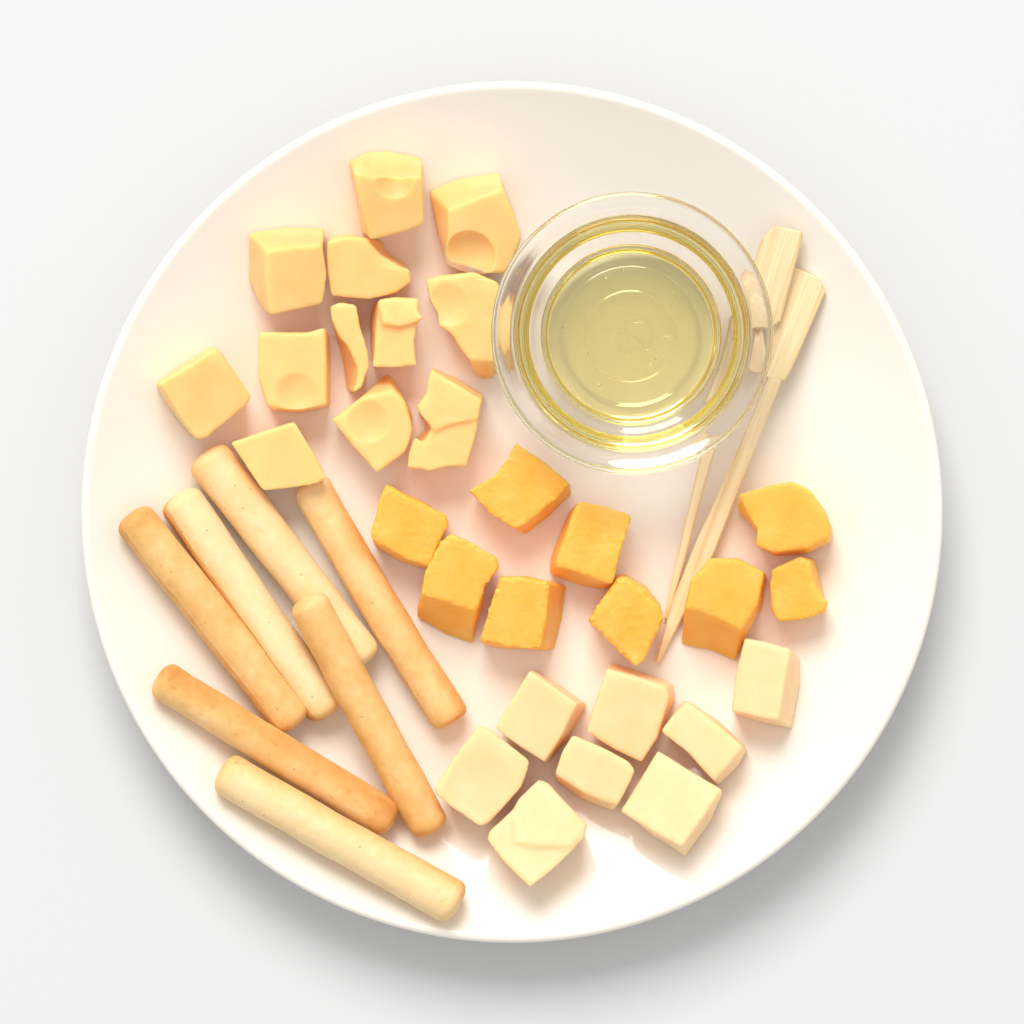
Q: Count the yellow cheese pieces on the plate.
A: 12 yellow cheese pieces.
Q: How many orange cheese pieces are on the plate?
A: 9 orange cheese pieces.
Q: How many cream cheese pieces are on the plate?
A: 8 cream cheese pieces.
